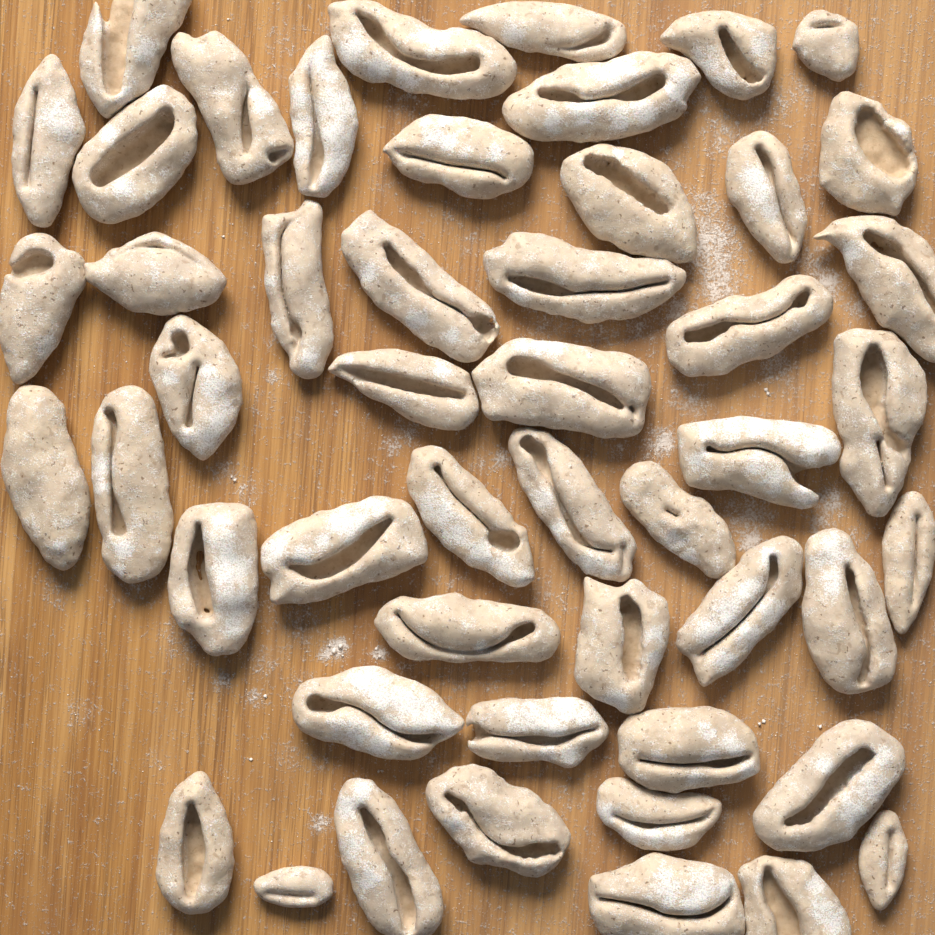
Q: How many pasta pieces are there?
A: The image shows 50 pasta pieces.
